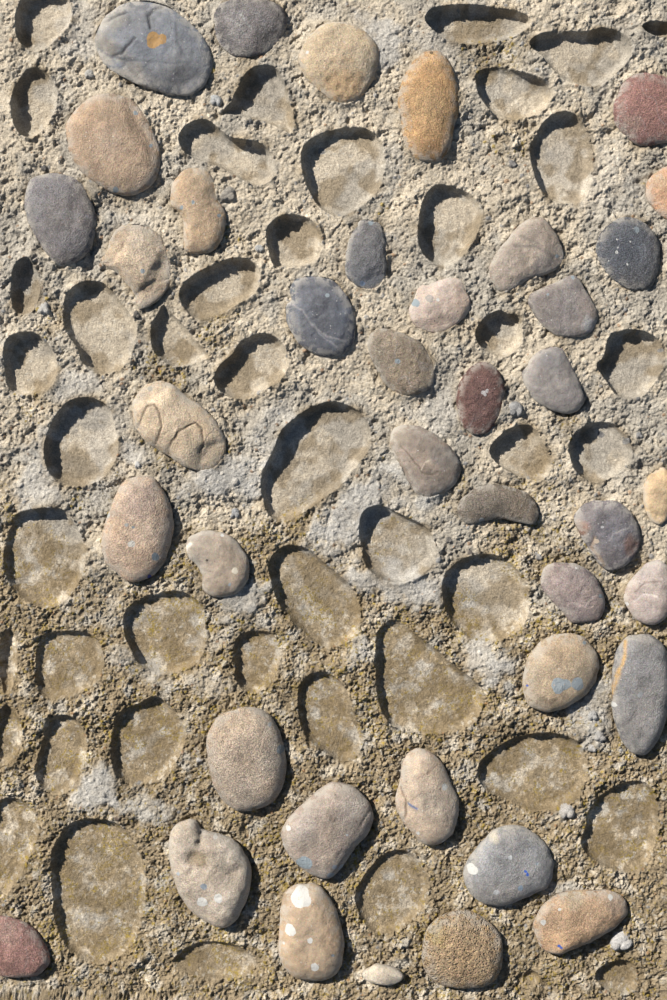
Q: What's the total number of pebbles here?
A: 40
